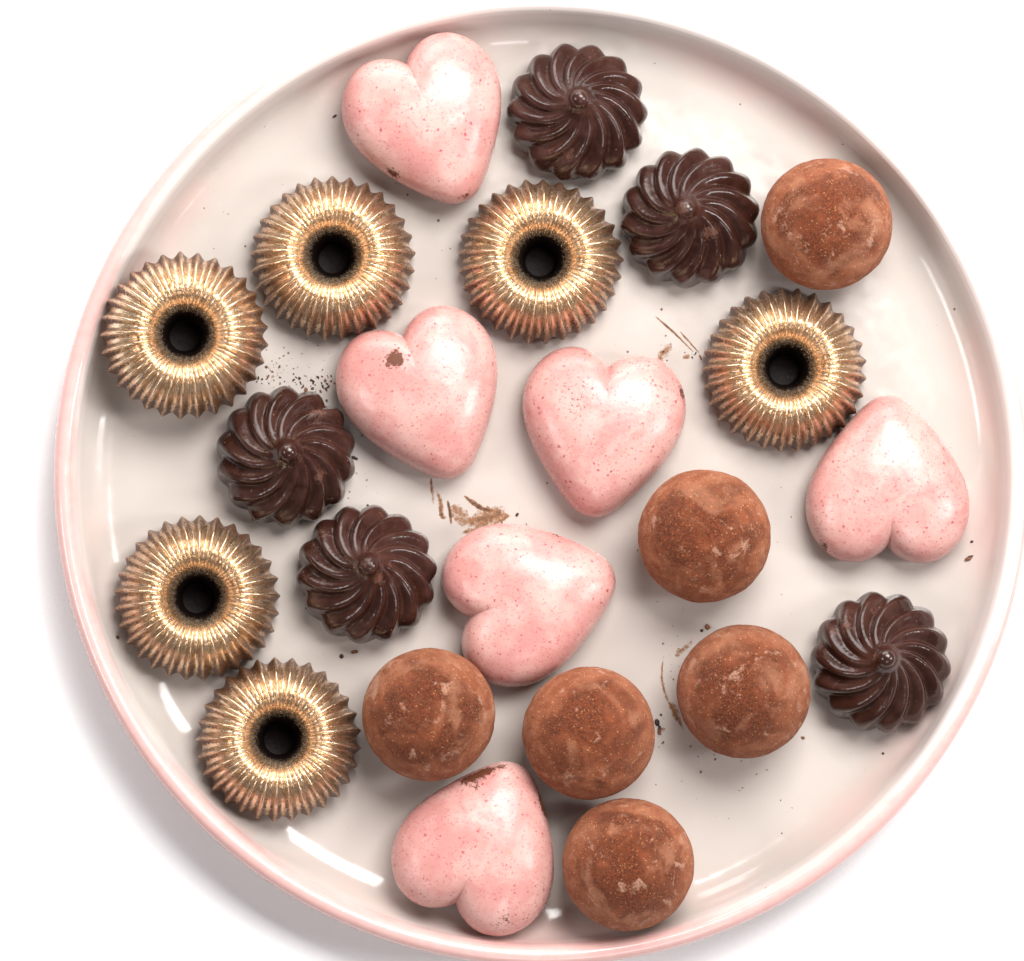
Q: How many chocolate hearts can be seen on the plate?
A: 6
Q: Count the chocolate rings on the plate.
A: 6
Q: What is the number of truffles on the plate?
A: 6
